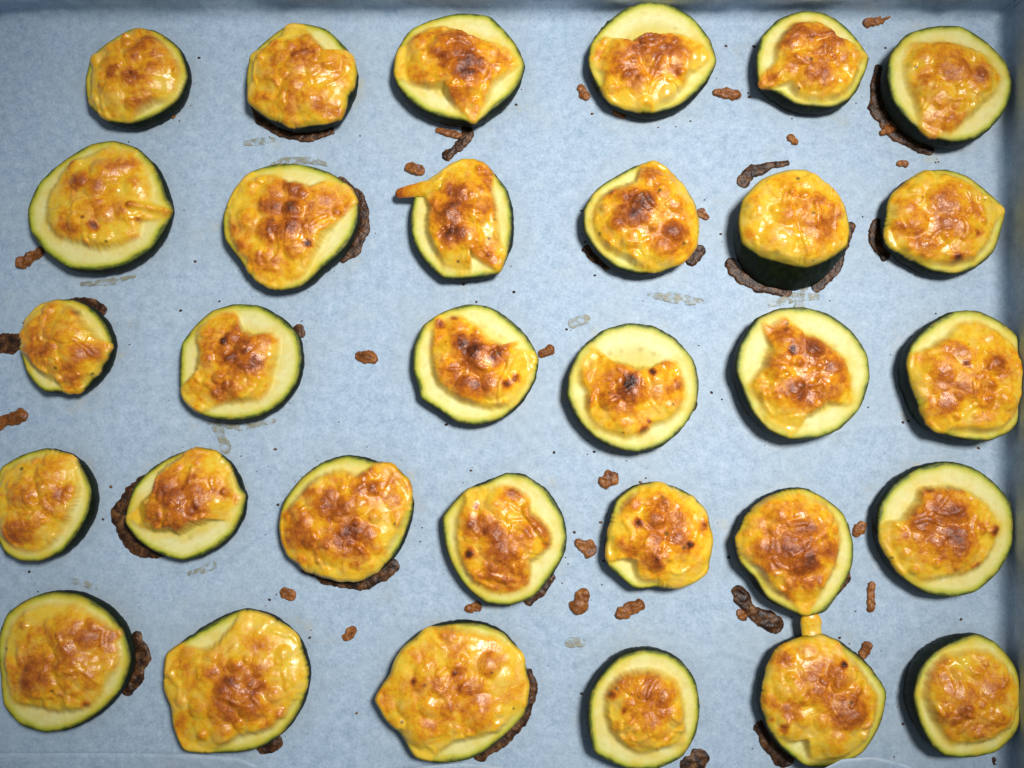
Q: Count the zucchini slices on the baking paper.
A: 31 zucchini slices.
